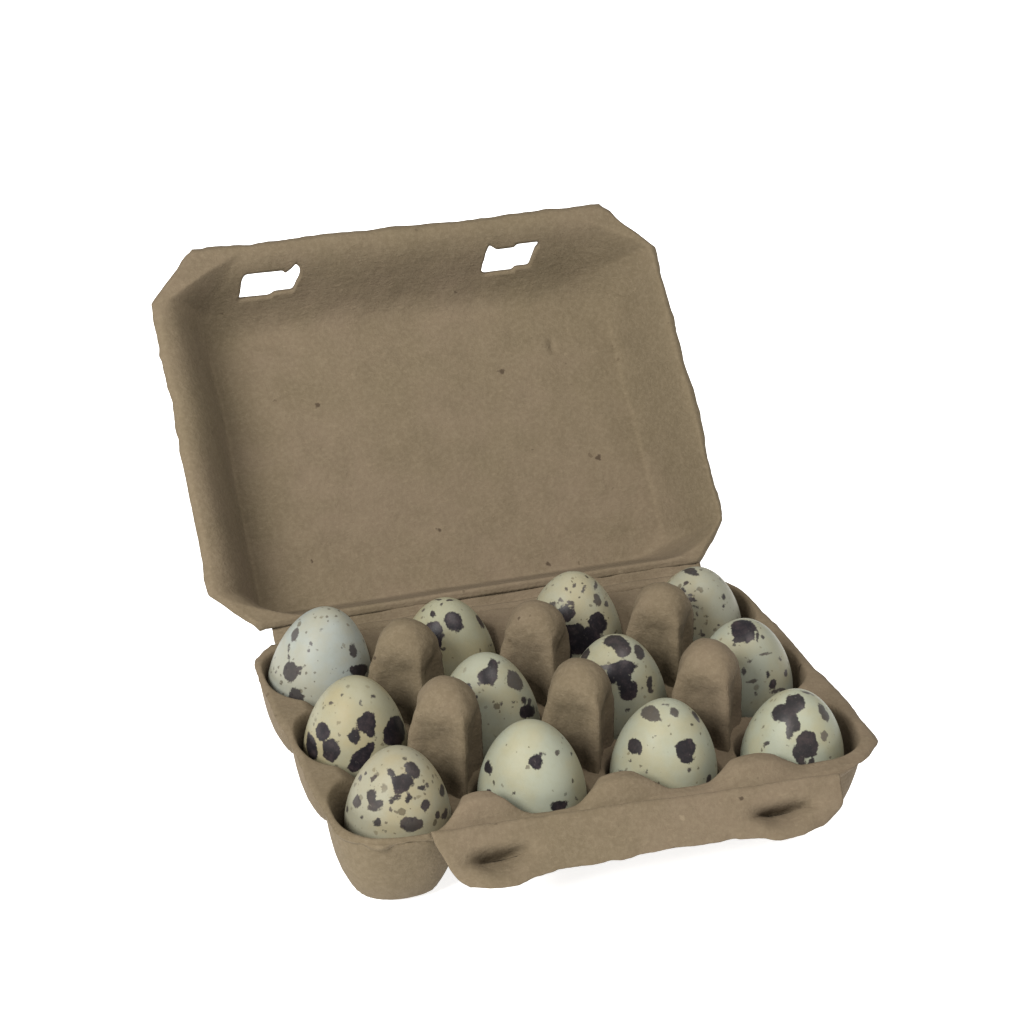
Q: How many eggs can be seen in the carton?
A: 12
